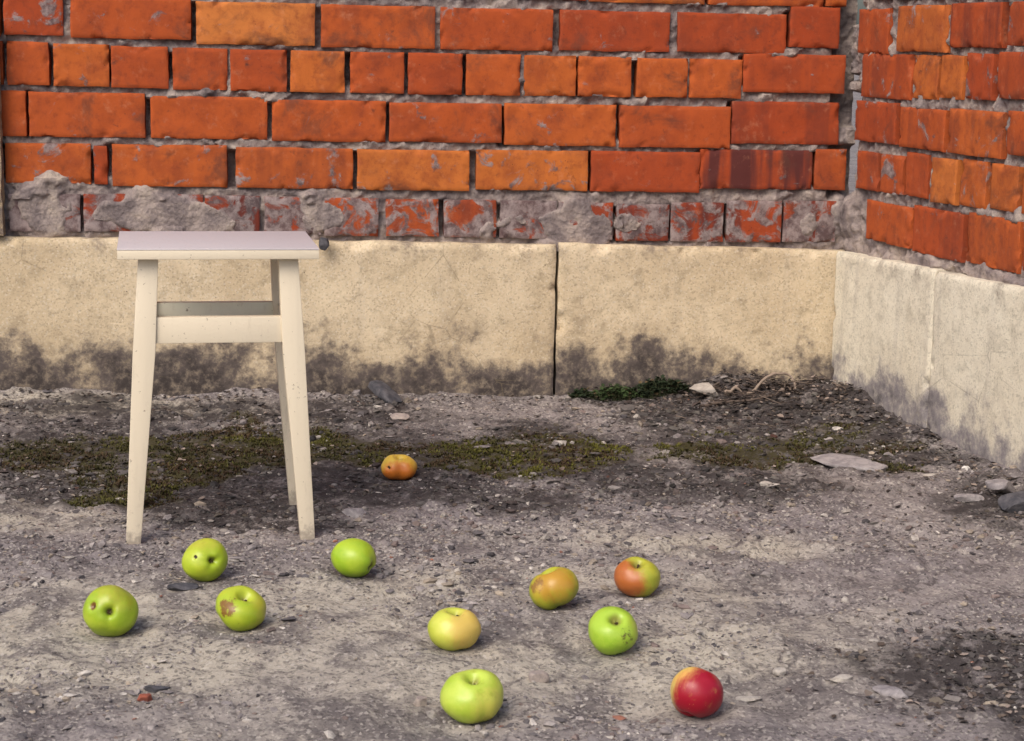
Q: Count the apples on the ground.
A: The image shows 11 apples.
